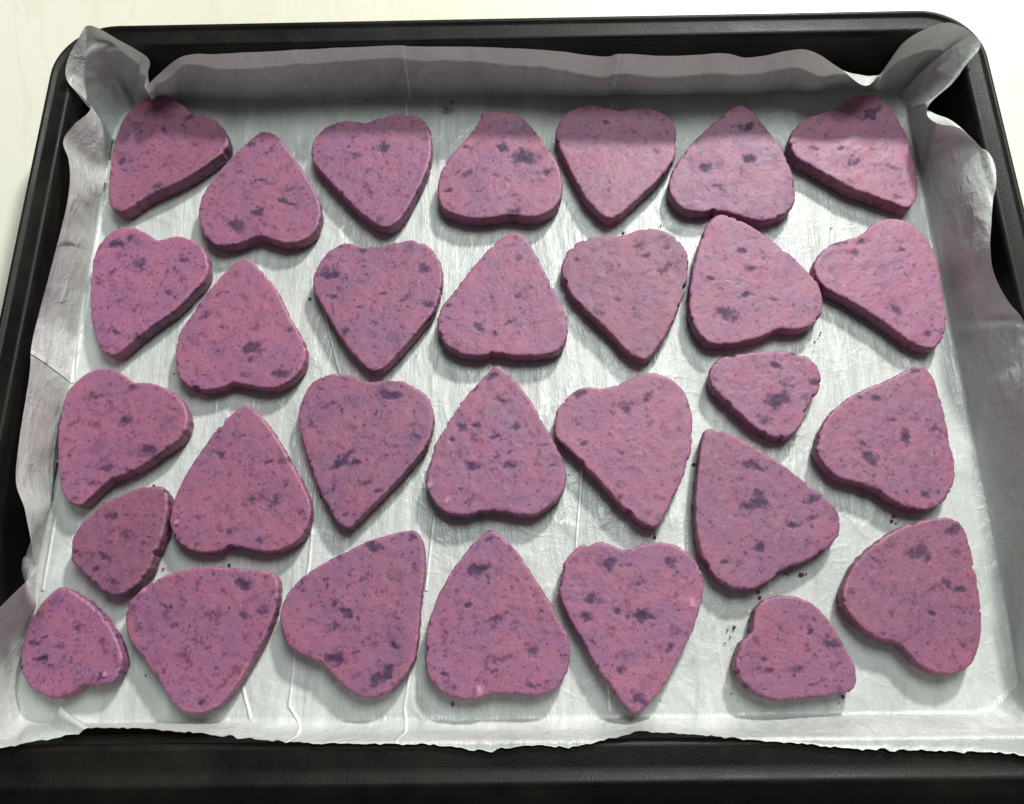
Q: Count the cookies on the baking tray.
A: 30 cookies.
